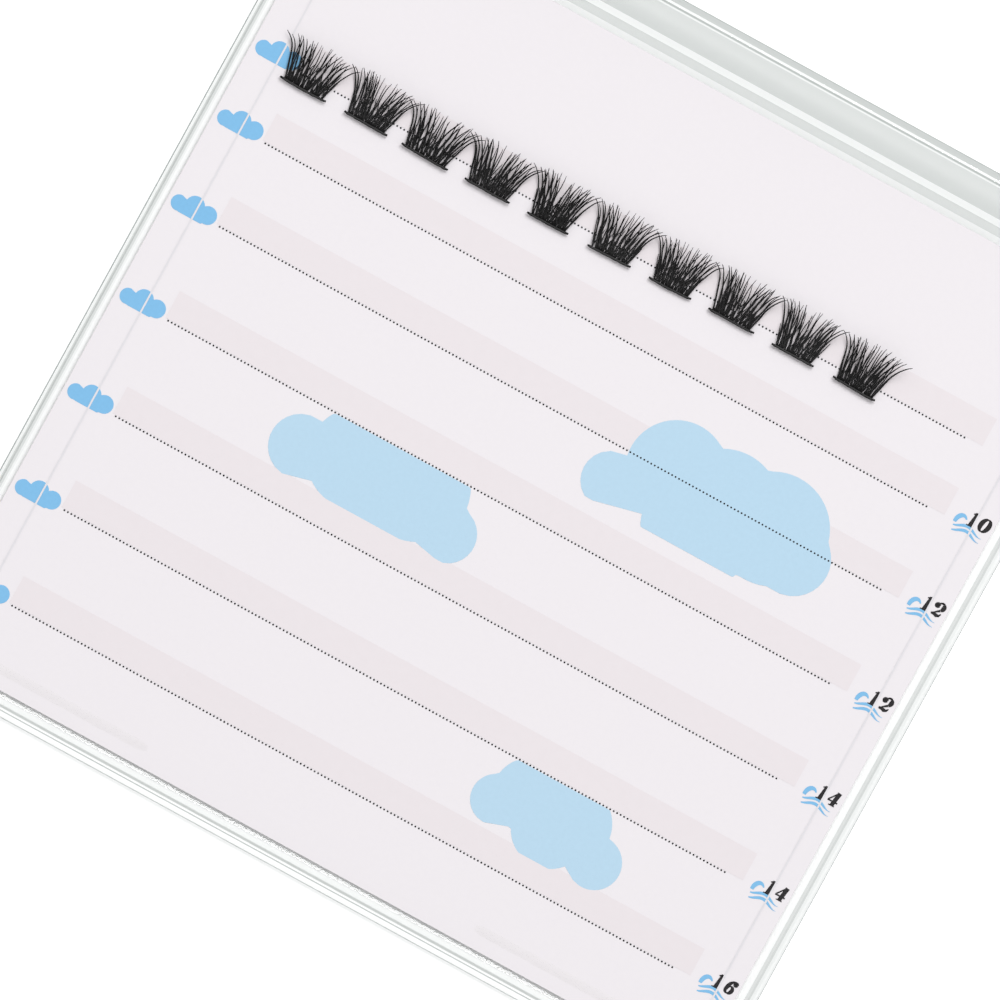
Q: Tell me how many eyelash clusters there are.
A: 10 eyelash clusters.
